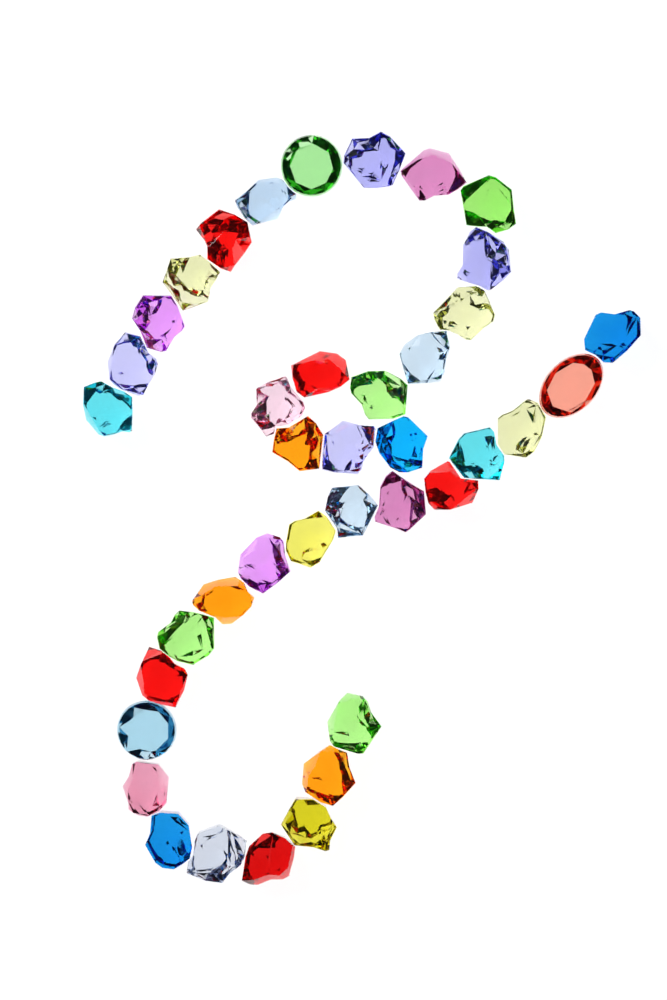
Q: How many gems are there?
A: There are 39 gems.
